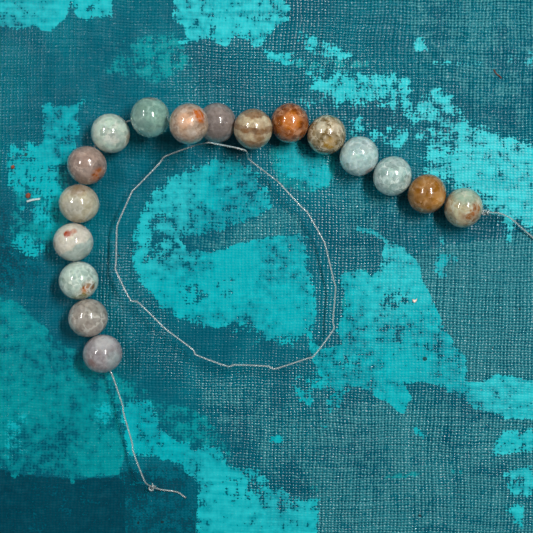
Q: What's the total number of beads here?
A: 17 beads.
